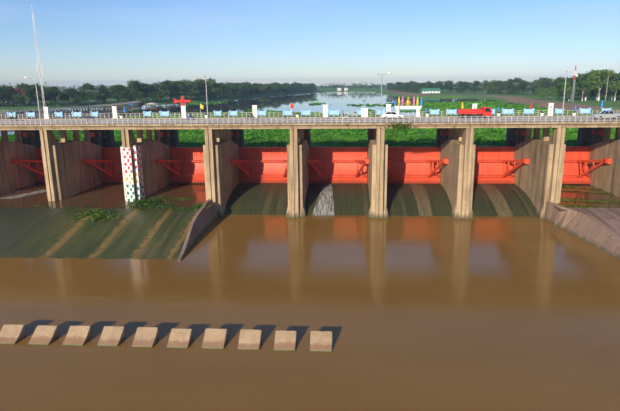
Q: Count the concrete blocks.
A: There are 10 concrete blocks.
